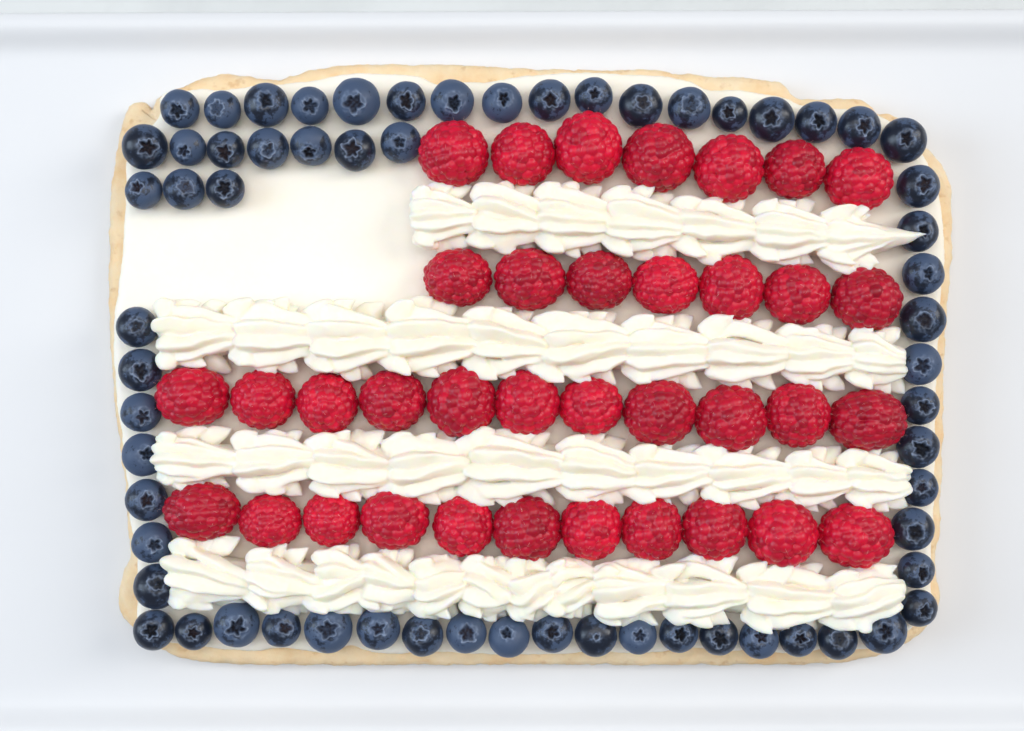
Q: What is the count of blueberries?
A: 63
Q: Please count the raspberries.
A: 36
